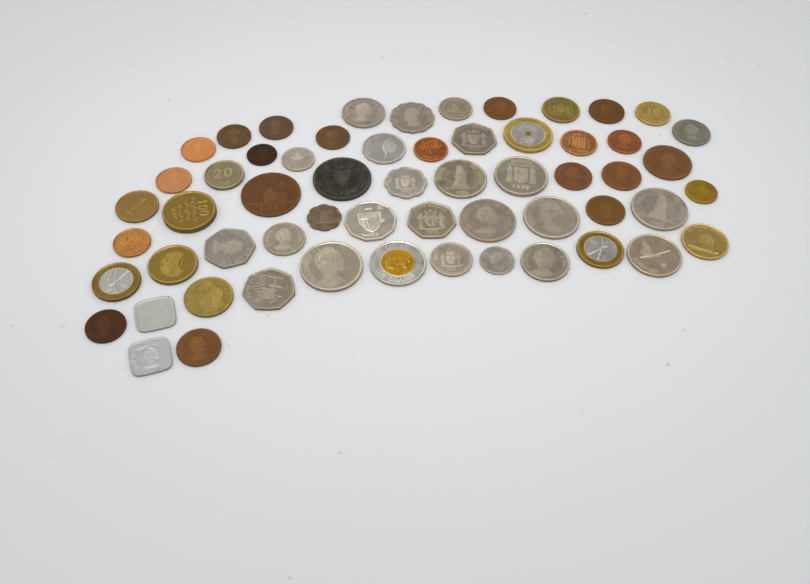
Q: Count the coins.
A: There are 59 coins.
